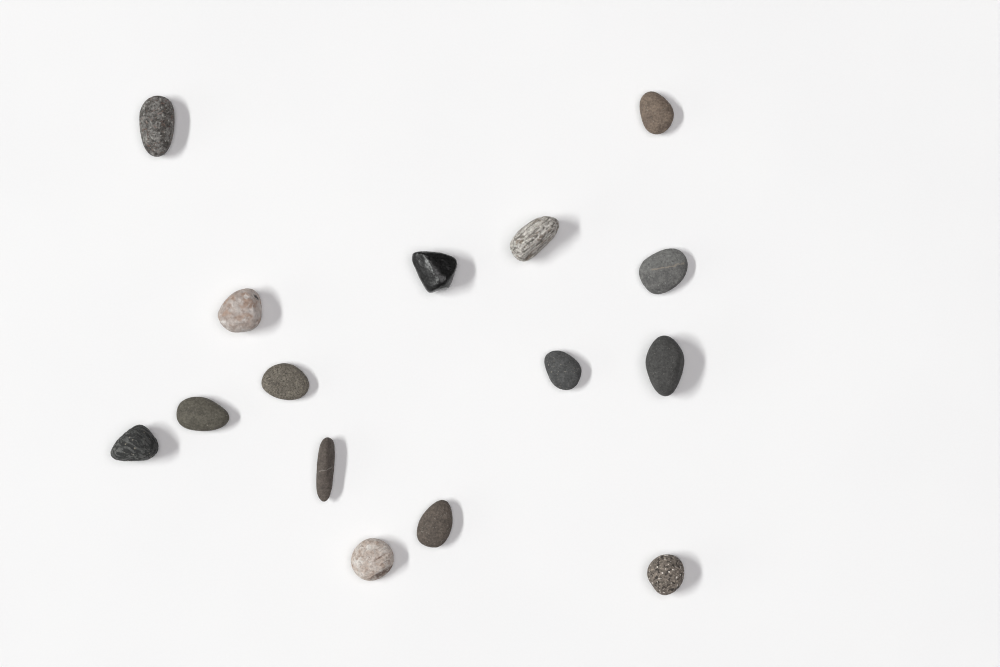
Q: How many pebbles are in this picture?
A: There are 15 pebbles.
